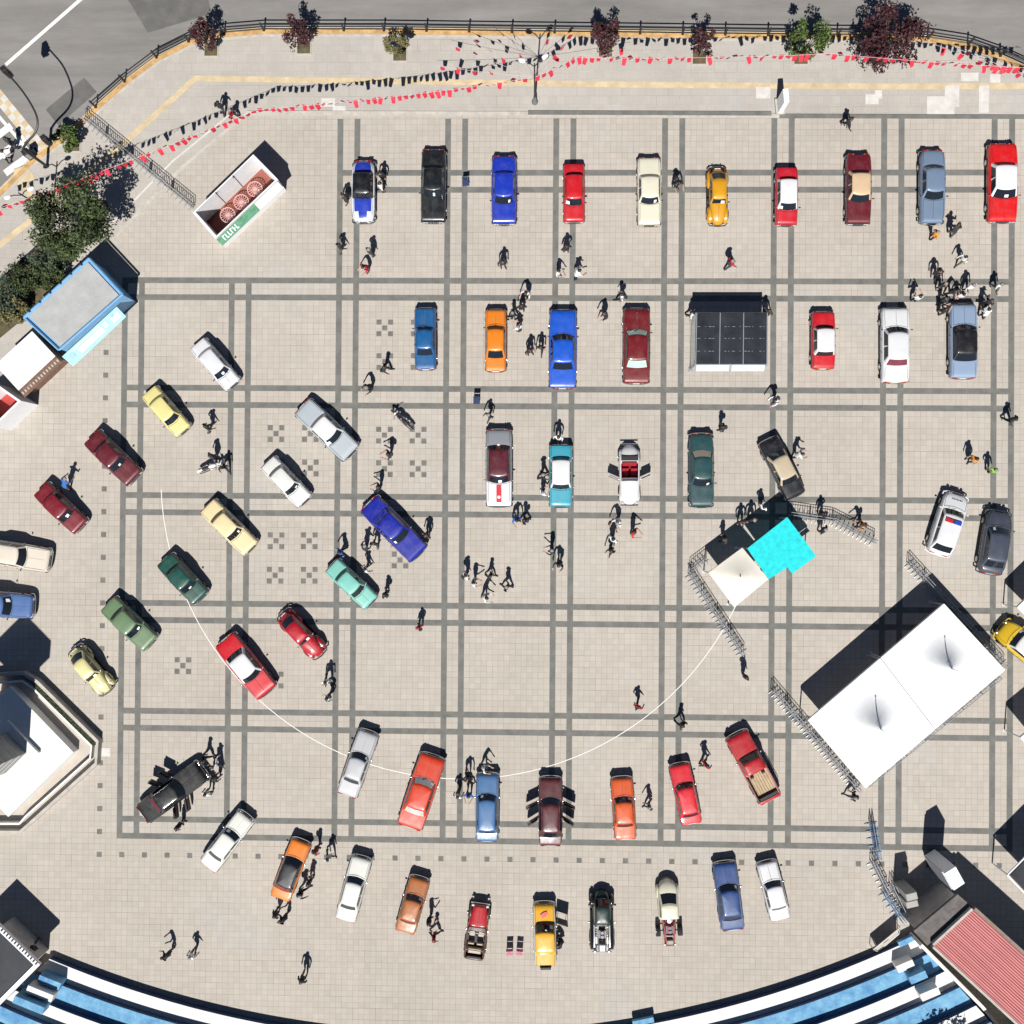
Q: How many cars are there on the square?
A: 59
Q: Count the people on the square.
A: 116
